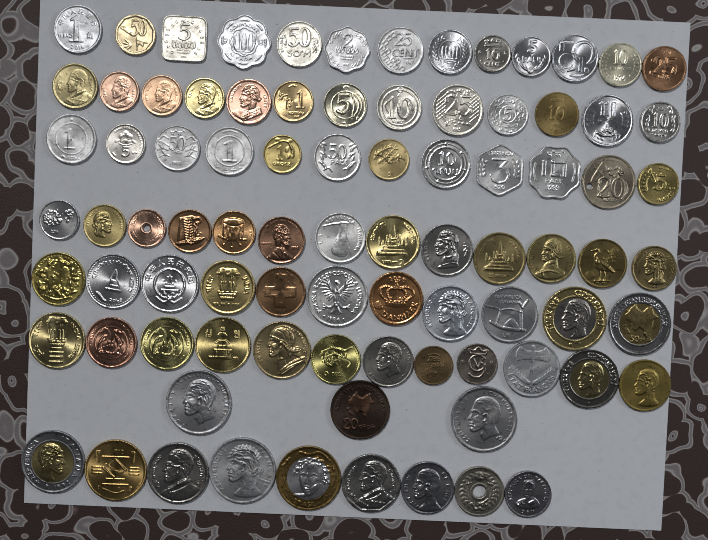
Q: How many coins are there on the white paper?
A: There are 86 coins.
